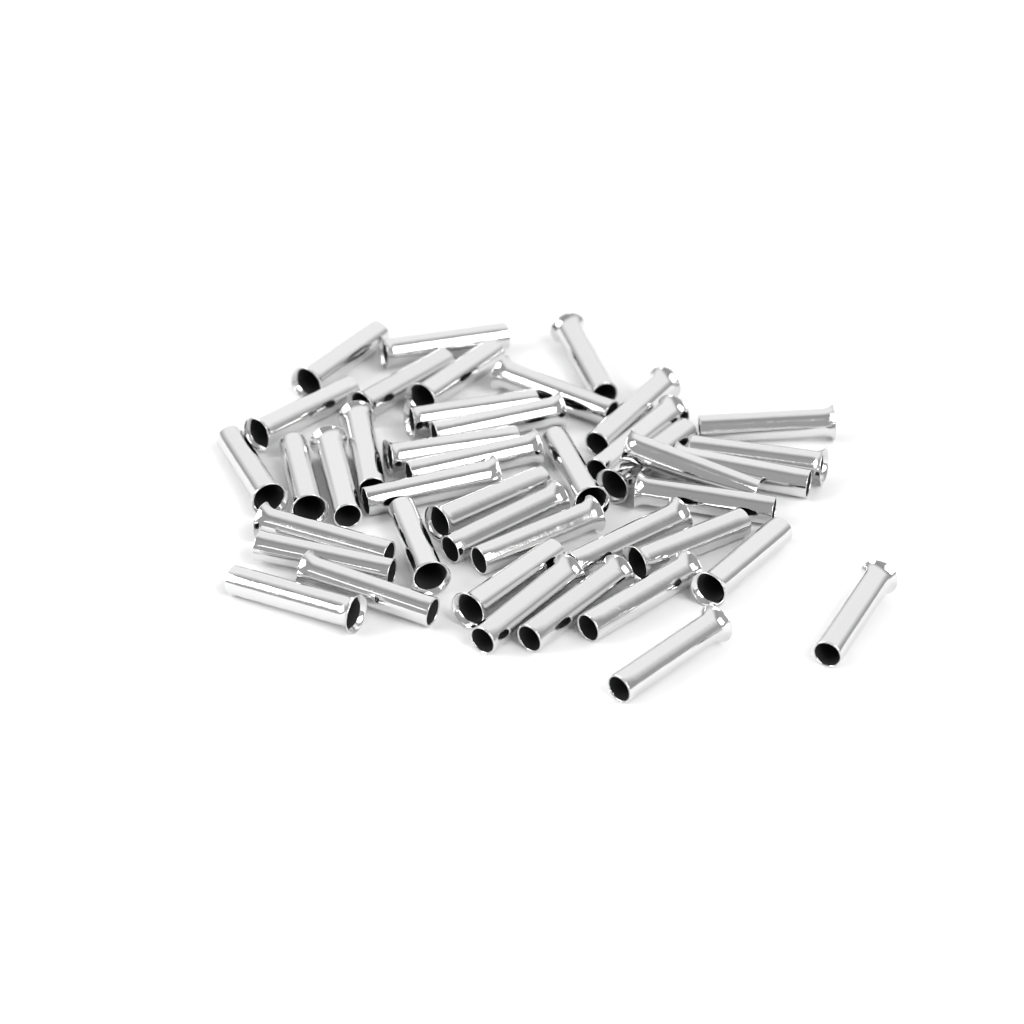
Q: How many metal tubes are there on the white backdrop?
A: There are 42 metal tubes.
